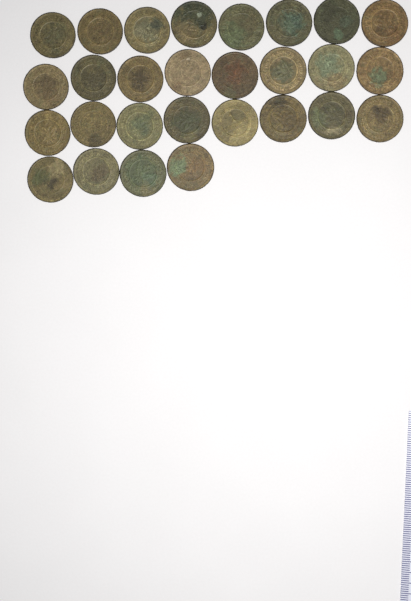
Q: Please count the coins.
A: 28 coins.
